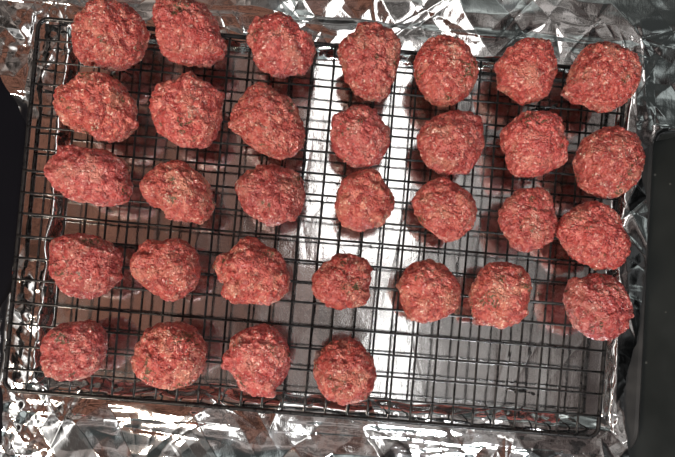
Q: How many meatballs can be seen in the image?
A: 32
